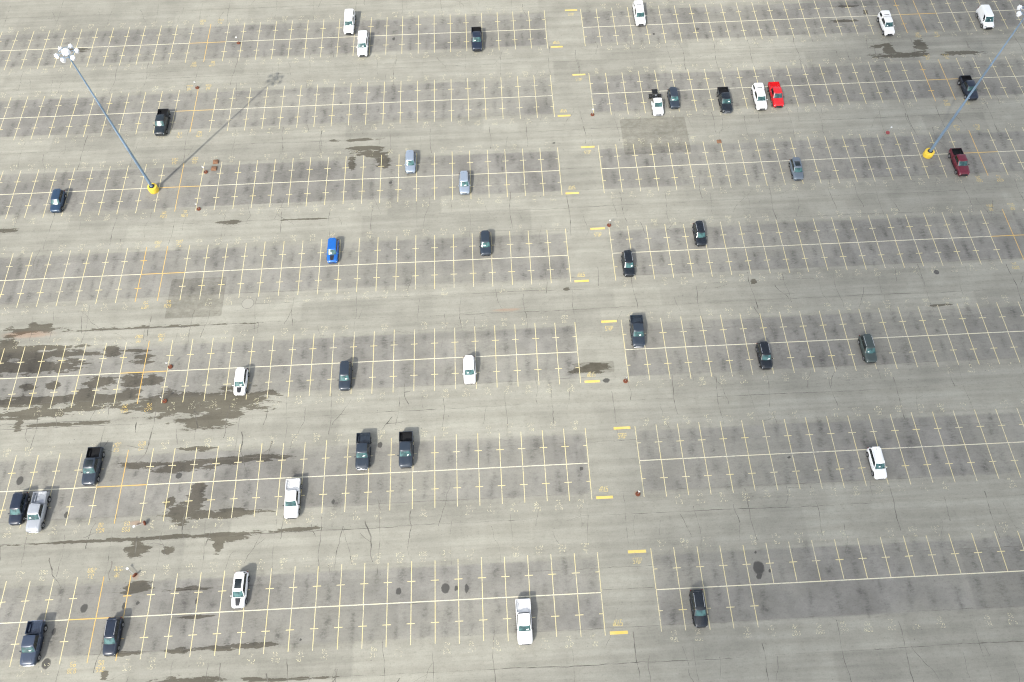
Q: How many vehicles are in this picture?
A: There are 40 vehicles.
